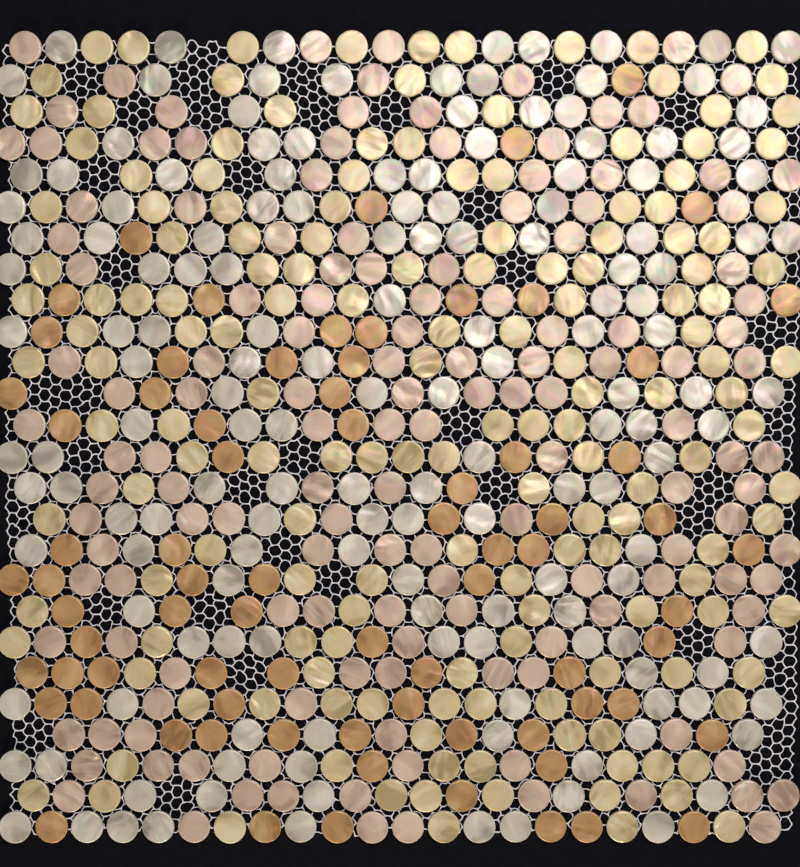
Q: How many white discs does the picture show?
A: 156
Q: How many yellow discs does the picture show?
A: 160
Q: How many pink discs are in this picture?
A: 142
